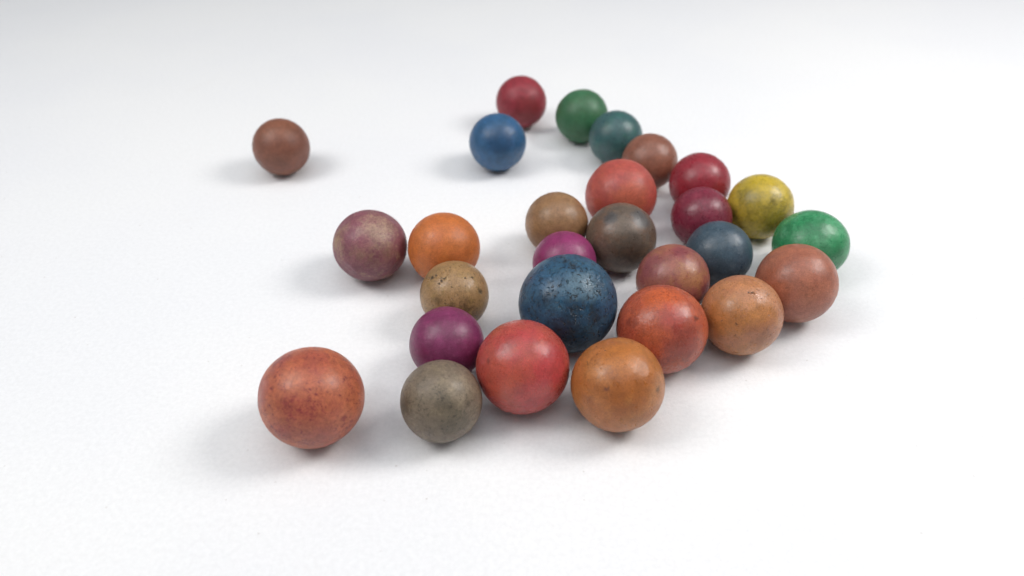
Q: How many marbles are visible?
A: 28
